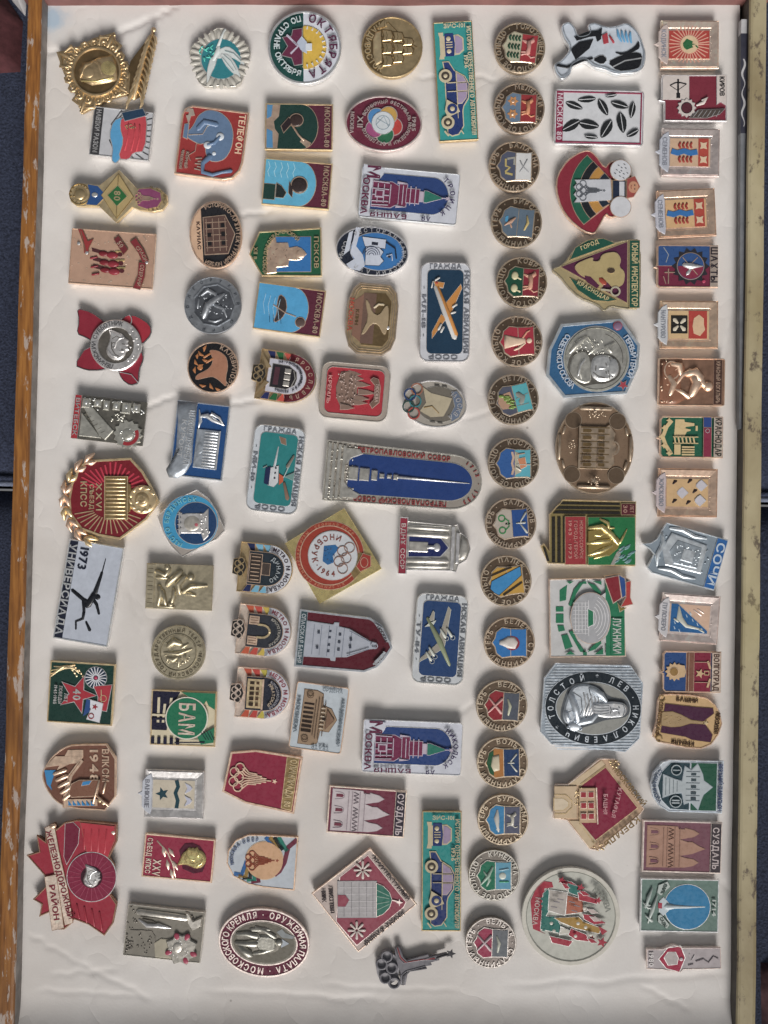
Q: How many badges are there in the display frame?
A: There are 101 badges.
